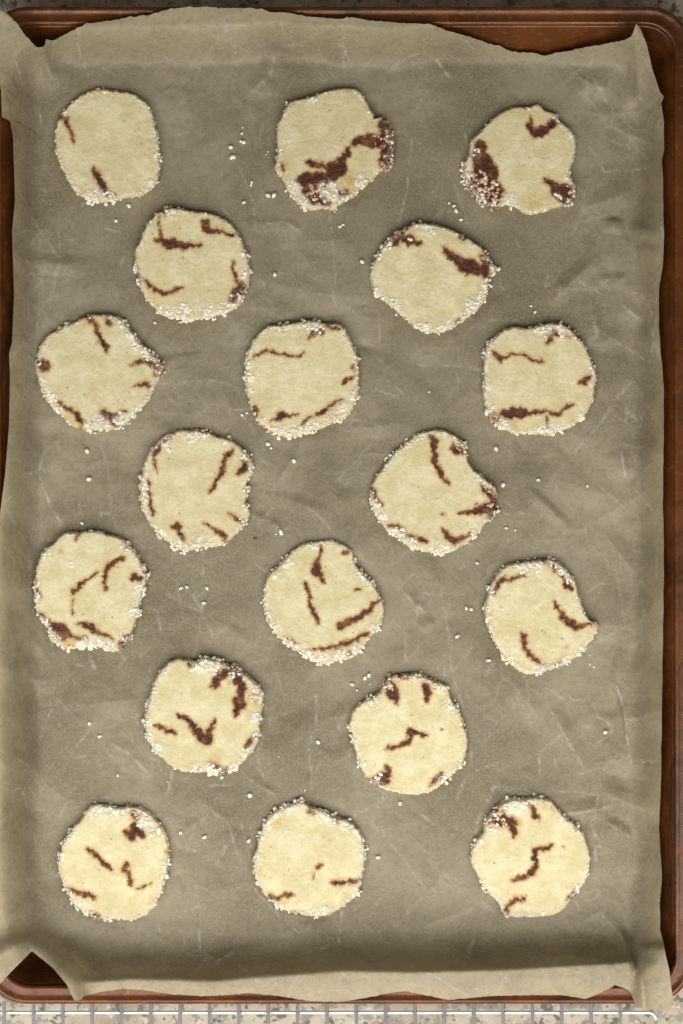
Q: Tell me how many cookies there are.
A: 18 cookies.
